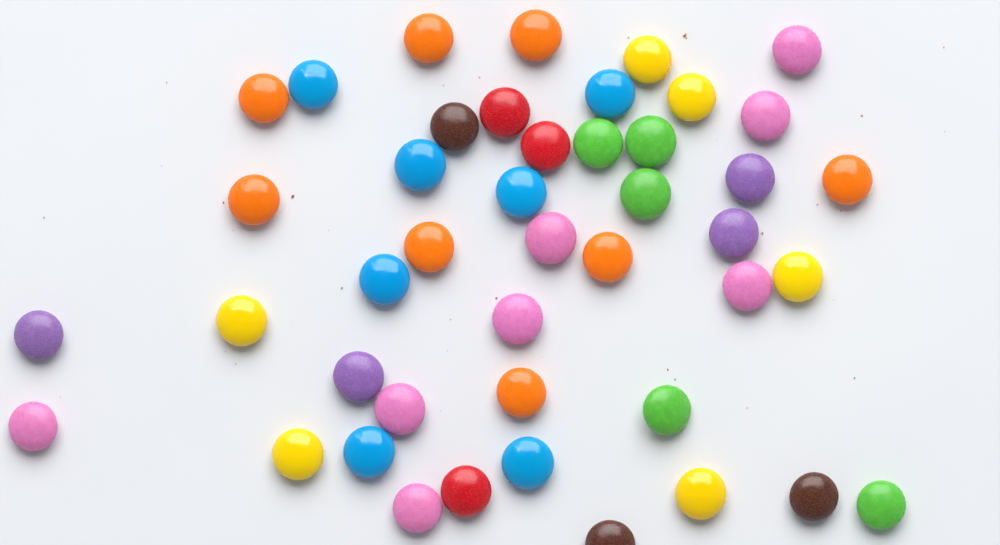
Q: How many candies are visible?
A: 44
